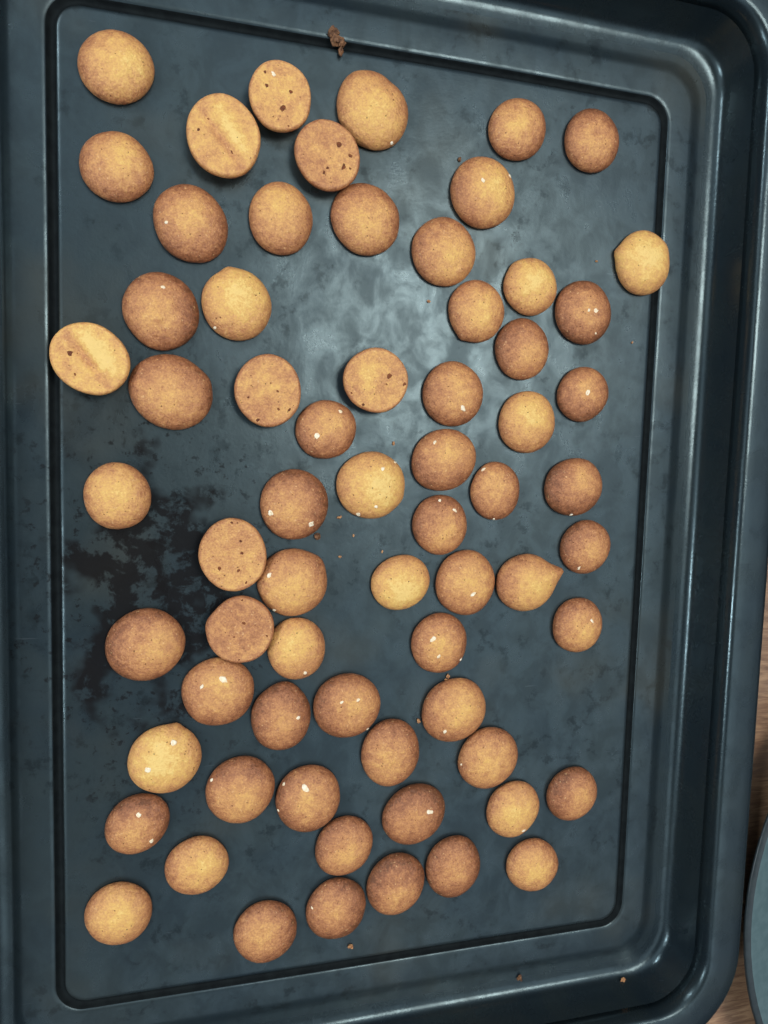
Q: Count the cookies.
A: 67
